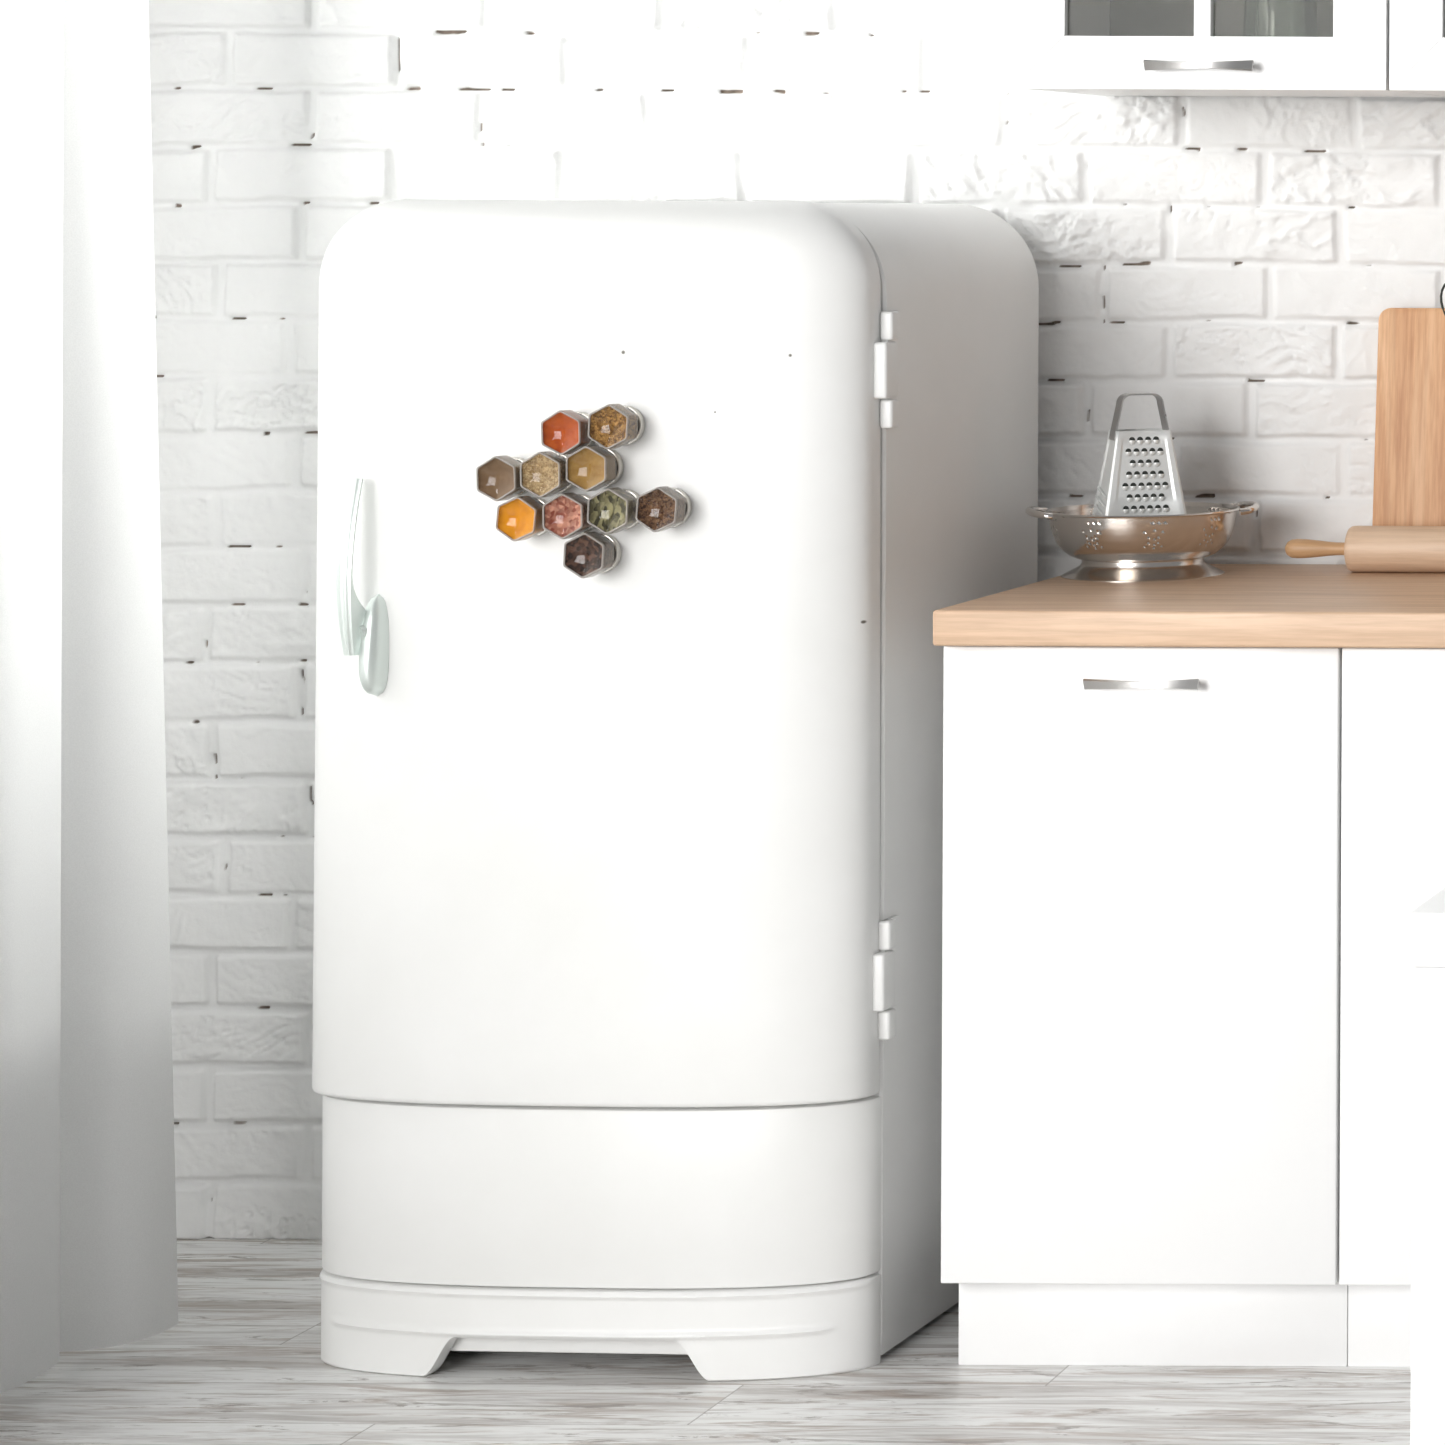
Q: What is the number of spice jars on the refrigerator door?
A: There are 10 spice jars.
